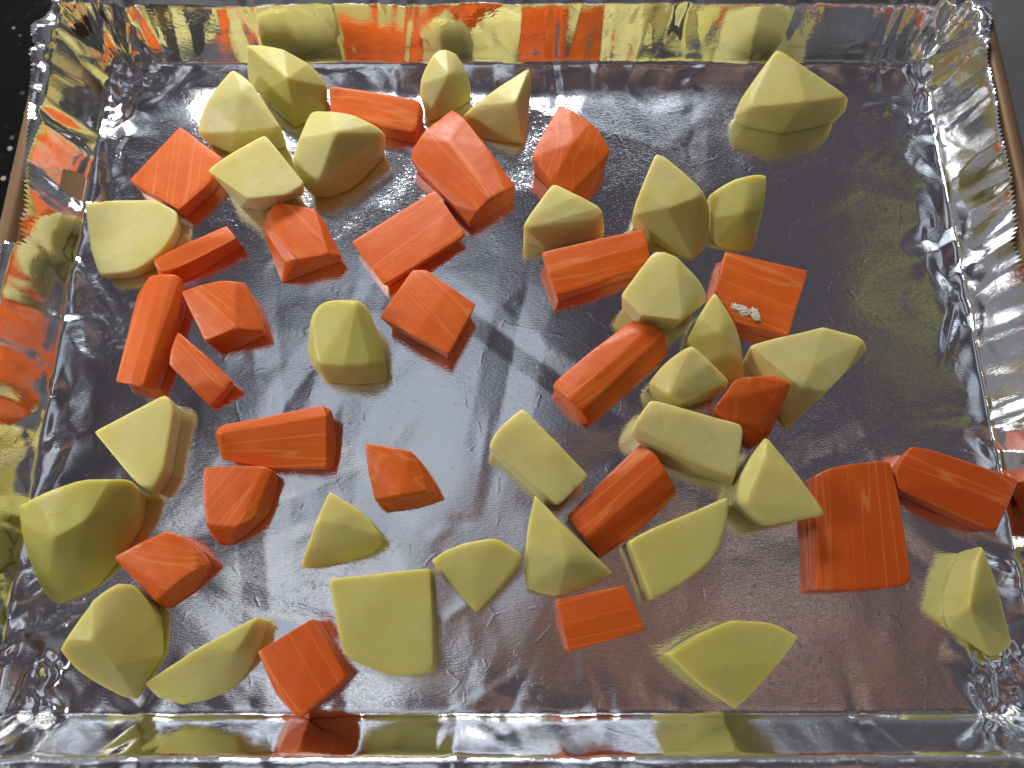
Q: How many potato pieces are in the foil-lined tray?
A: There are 30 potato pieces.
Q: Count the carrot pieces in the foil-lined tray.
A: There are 24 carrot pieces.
